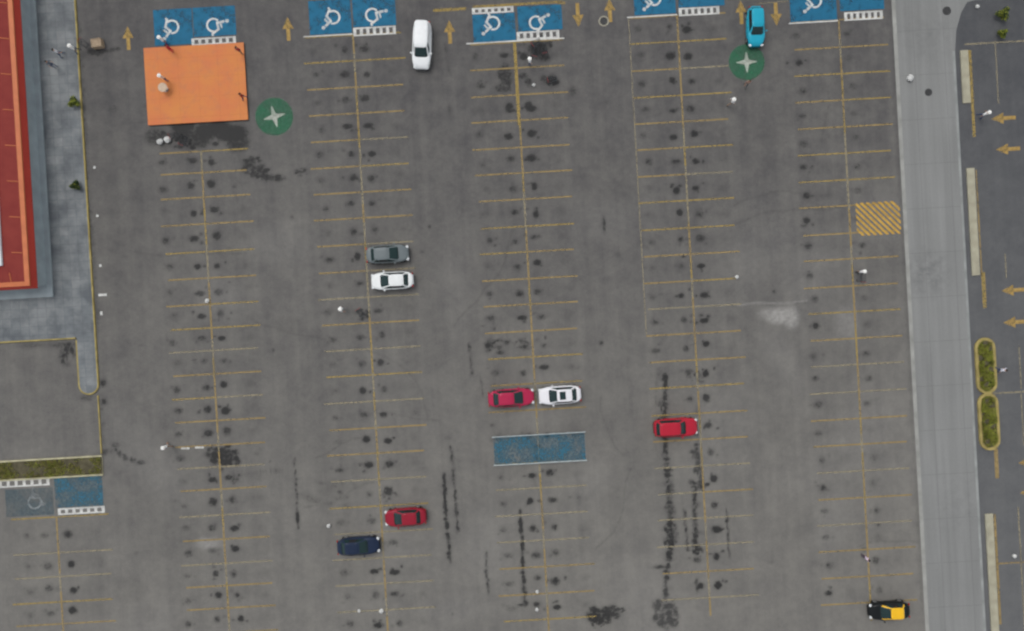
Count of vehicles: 10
